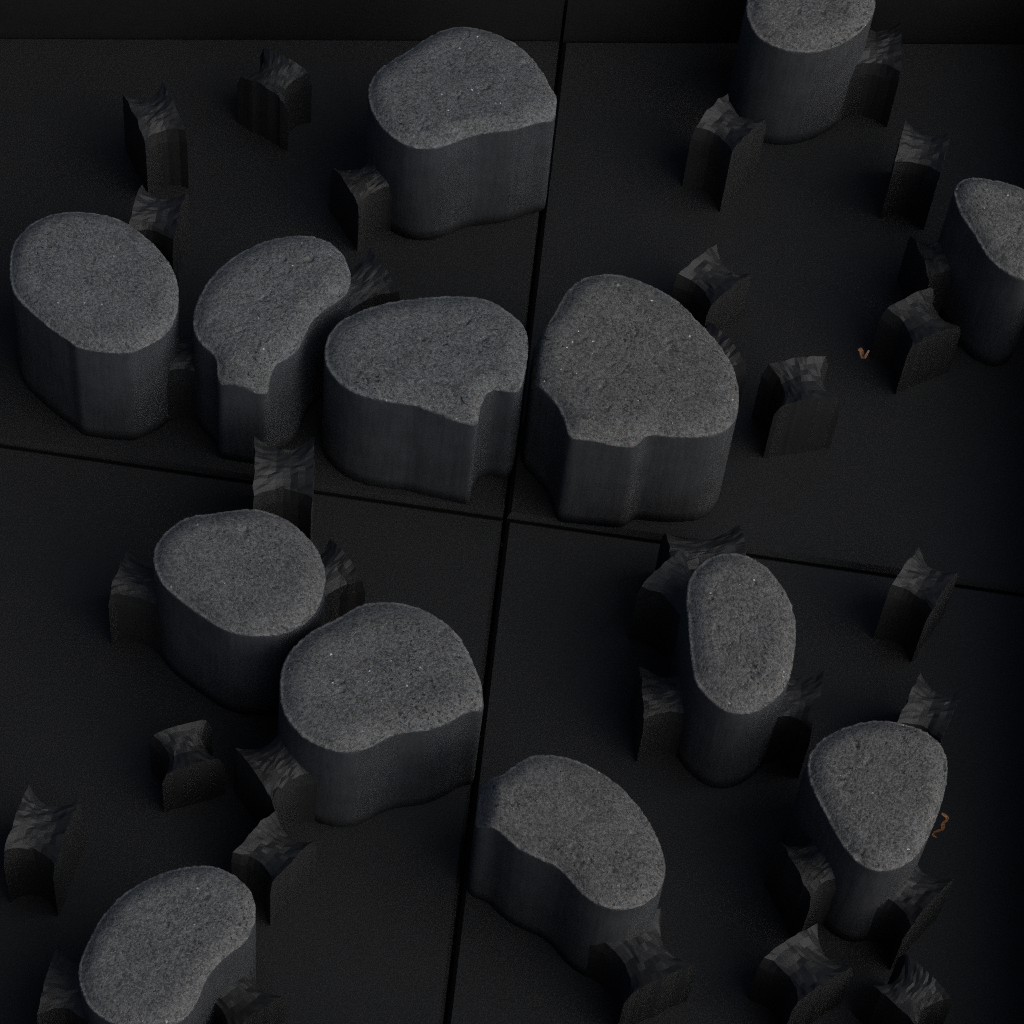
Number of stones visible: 13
